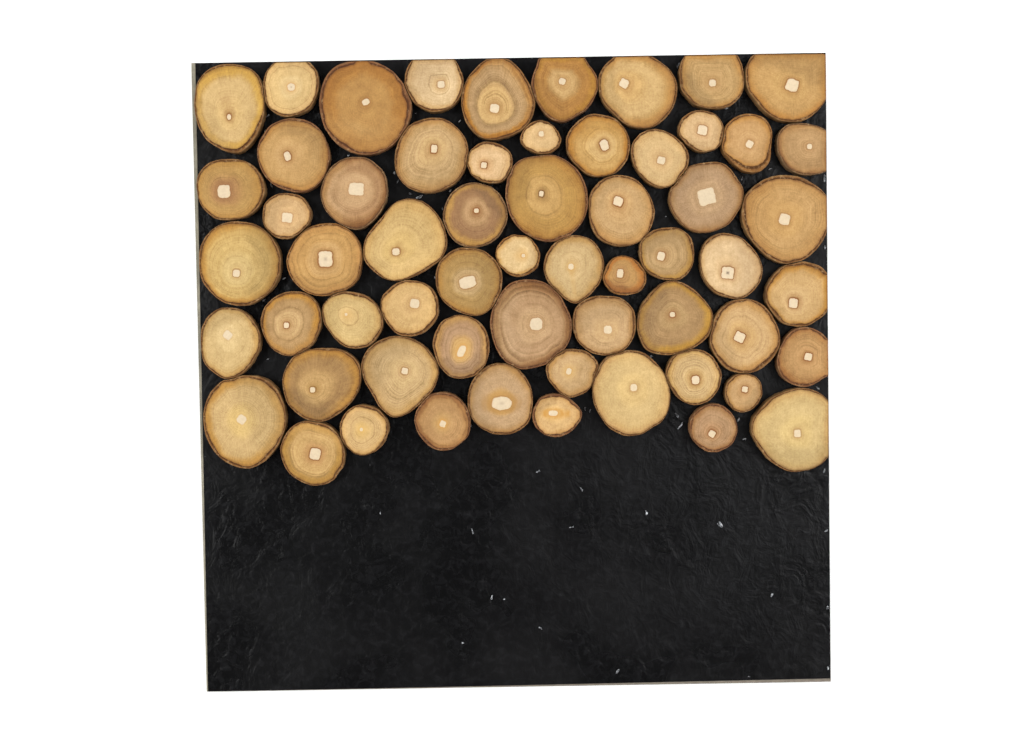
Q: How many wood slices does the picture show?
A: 60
